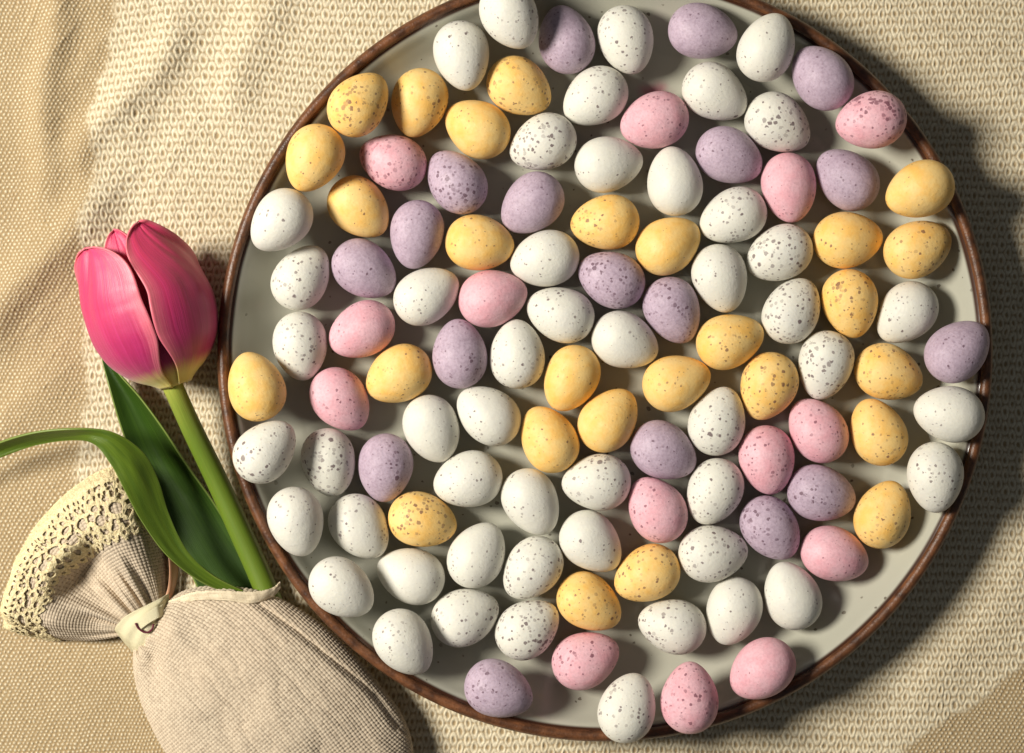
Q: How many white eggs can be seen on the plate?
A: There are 50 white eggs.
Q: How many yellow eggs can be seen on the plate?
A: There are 27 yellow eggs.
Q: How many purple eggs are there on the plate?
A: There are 18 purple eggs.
